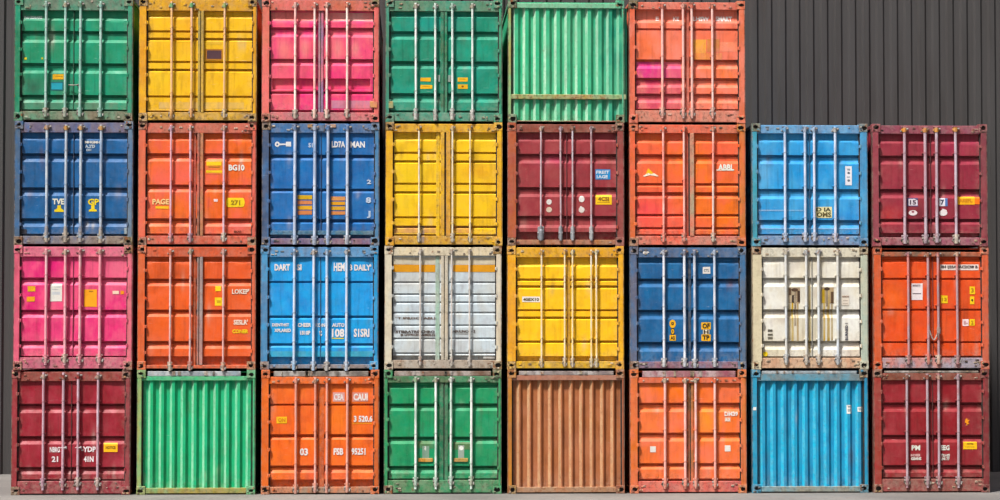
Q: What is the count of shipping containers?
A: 30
